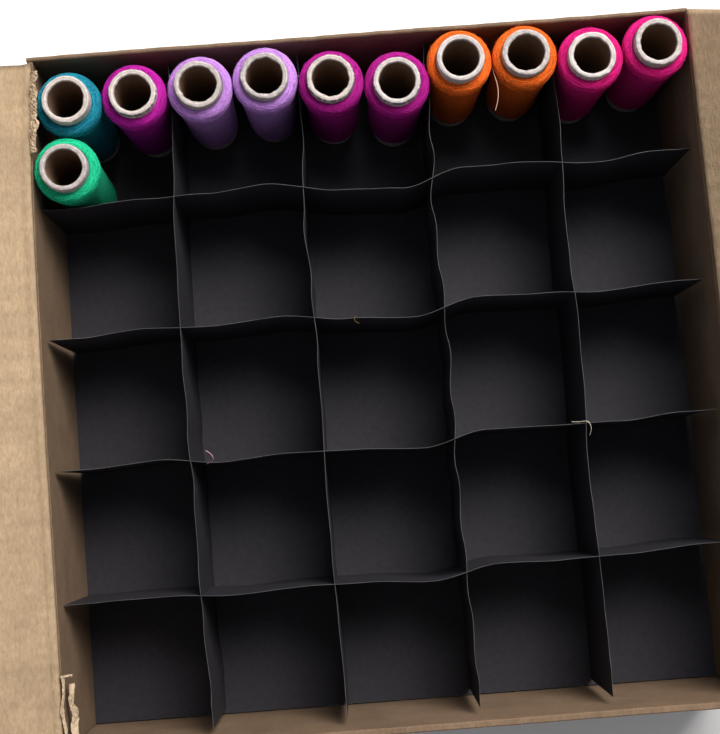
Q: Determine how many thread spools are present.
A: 11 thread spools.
